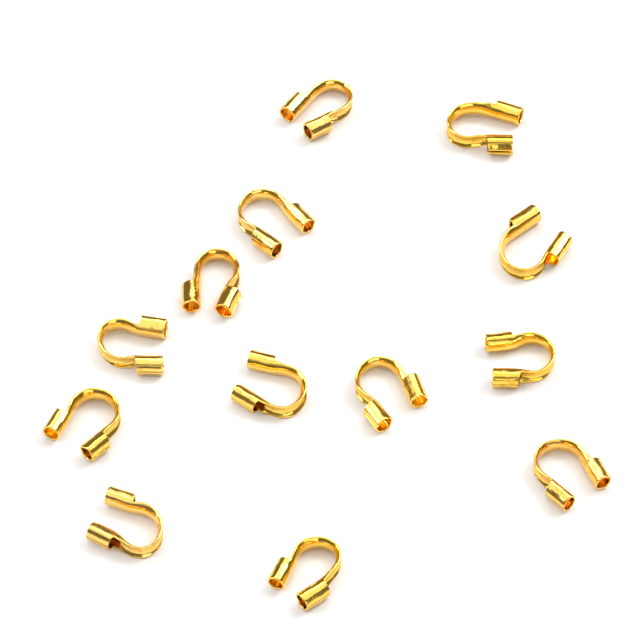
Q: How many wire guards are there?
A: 13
